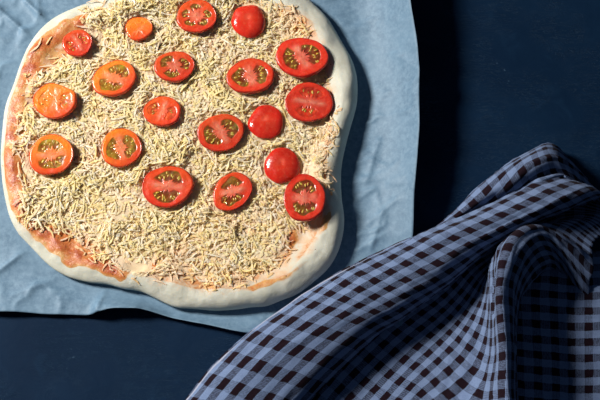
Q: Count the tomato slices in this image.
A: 19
